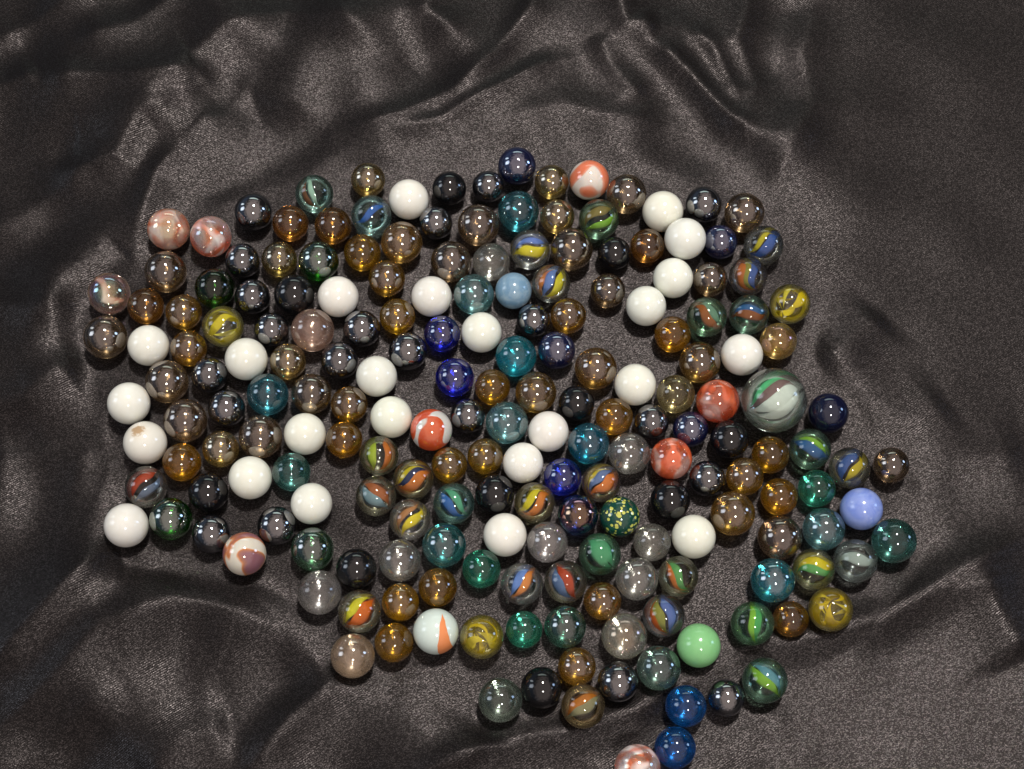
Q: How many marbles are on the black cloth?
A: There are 200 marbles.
